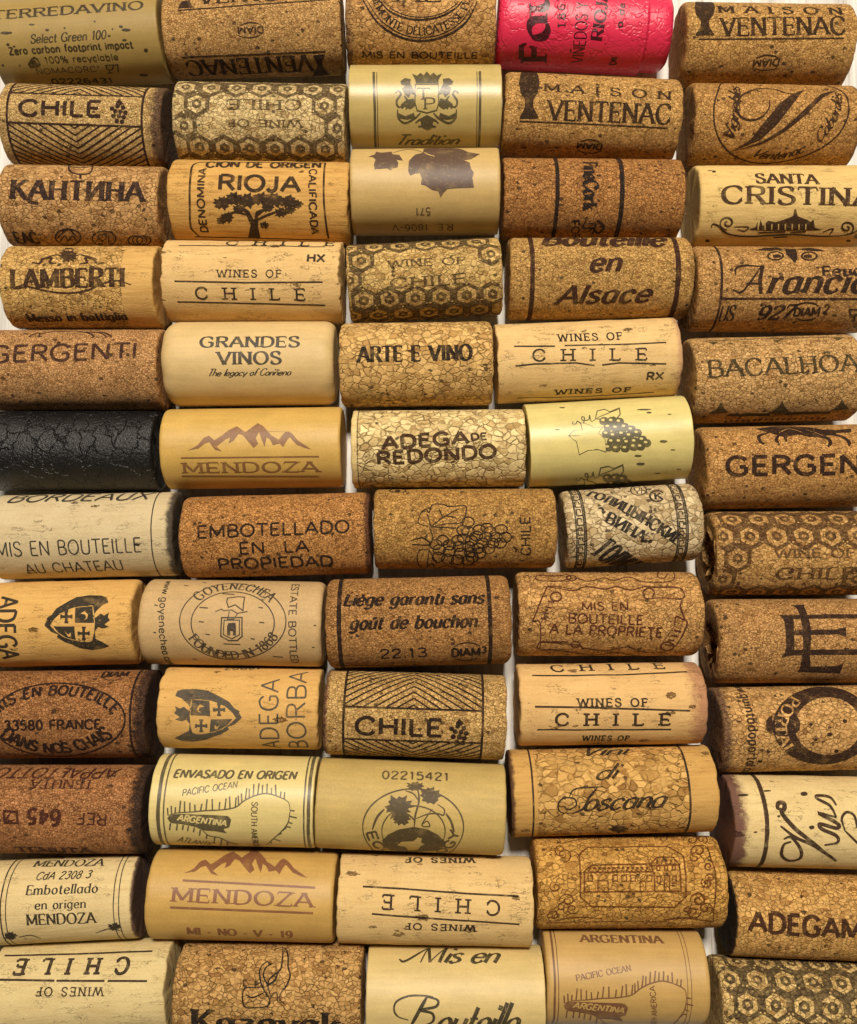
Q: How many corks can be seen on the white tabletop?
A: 60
